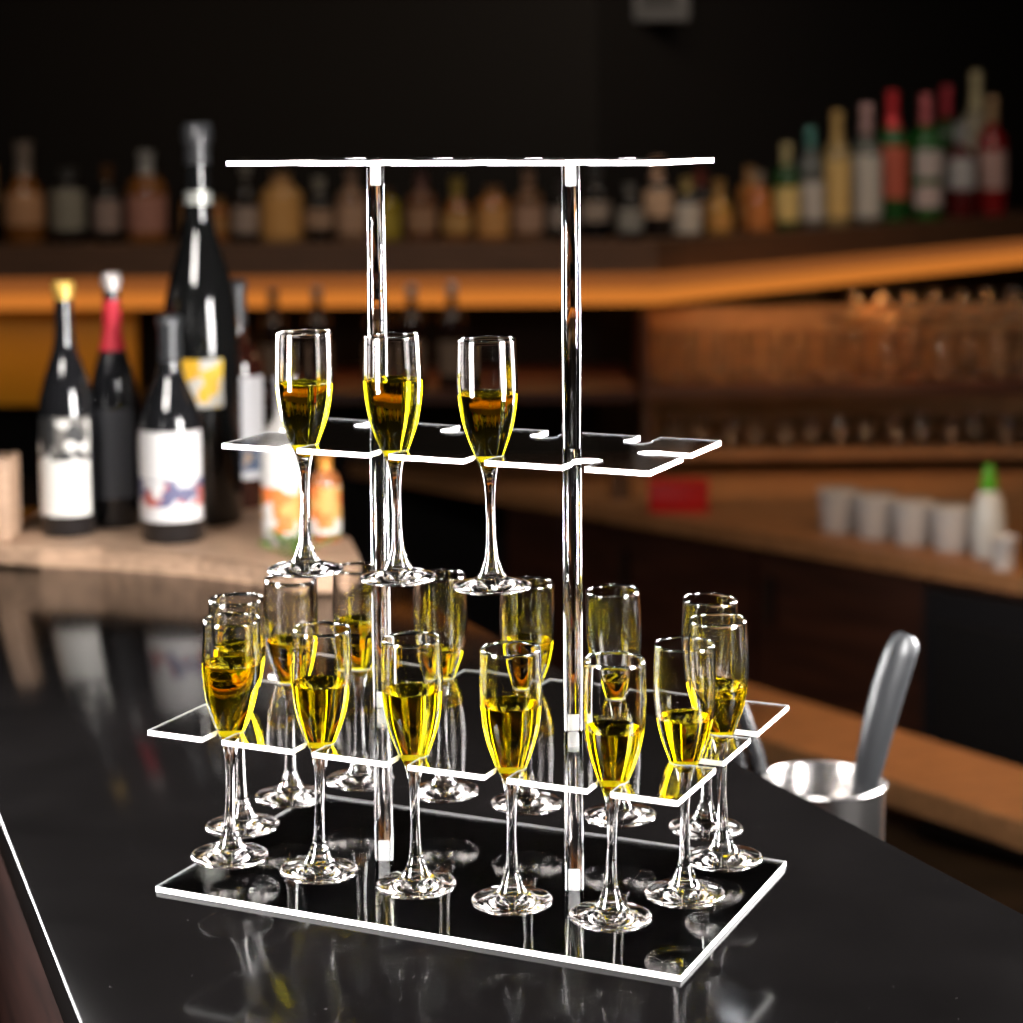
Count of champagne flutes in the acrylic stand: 17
